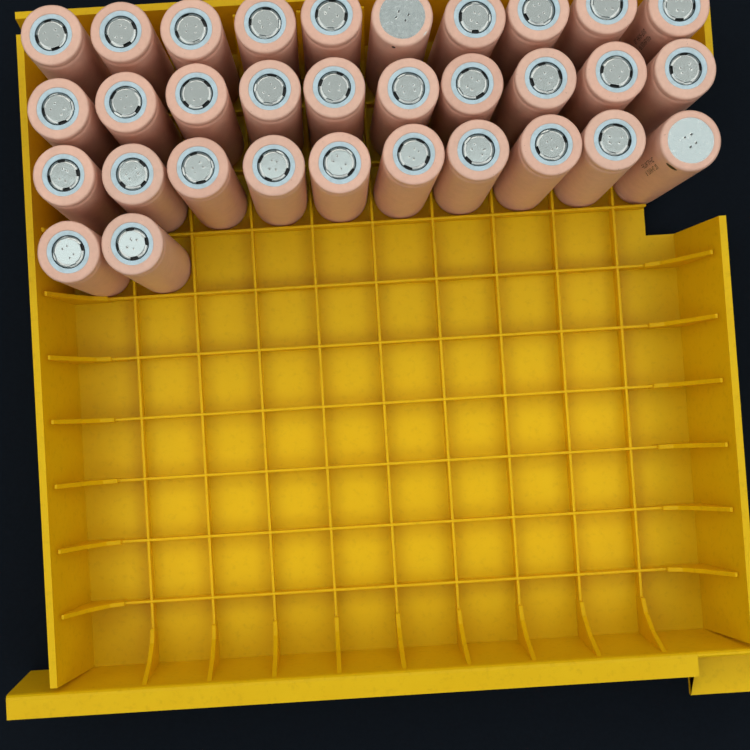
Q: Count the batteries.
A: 32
